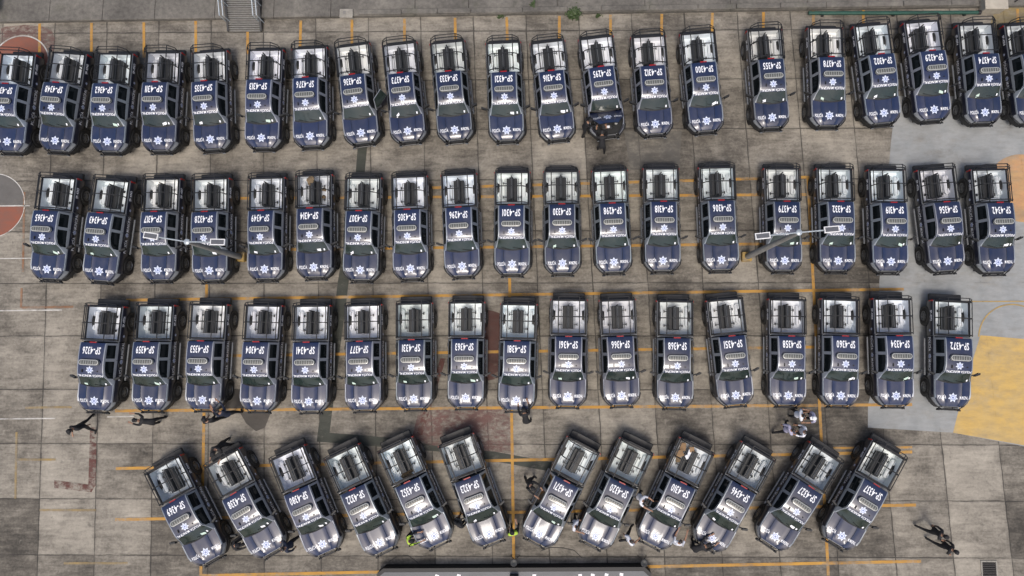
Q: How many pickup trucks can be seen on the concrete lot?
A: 69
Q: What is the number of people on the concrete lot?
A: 25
